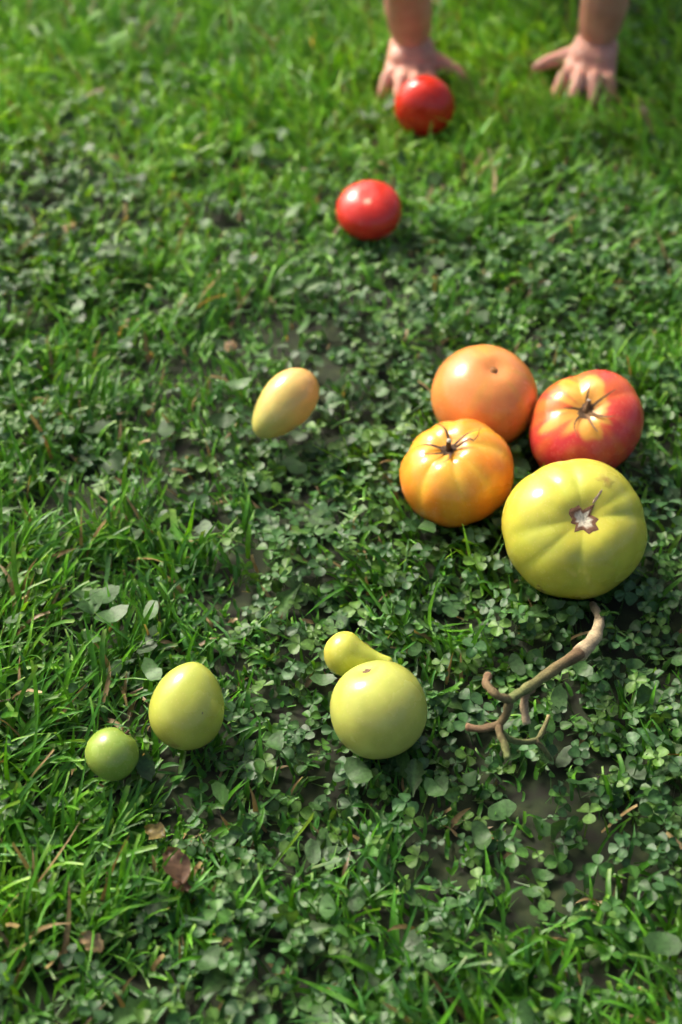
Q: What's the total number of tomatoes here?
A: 11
